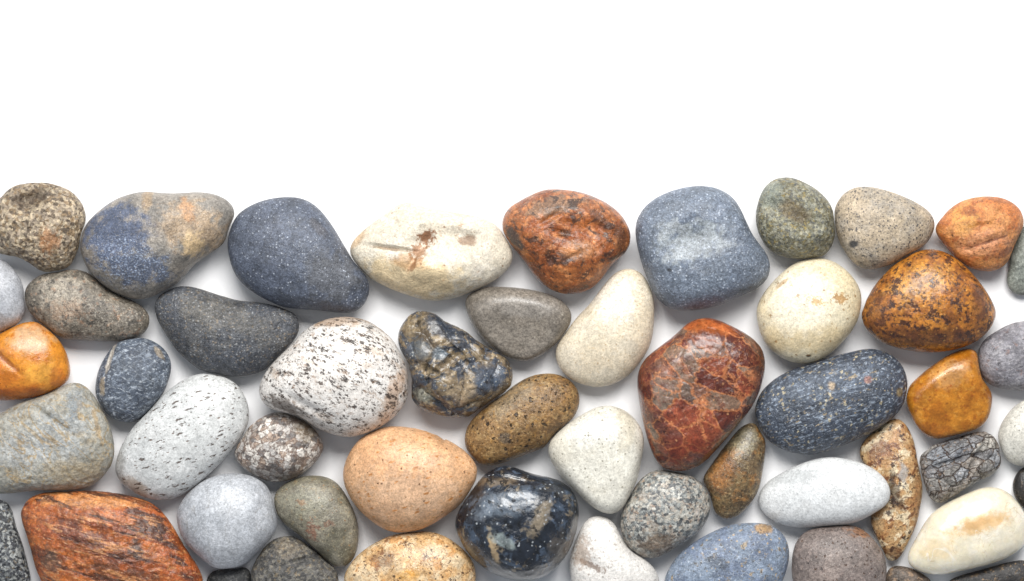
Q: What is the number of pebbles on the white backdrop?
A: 52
